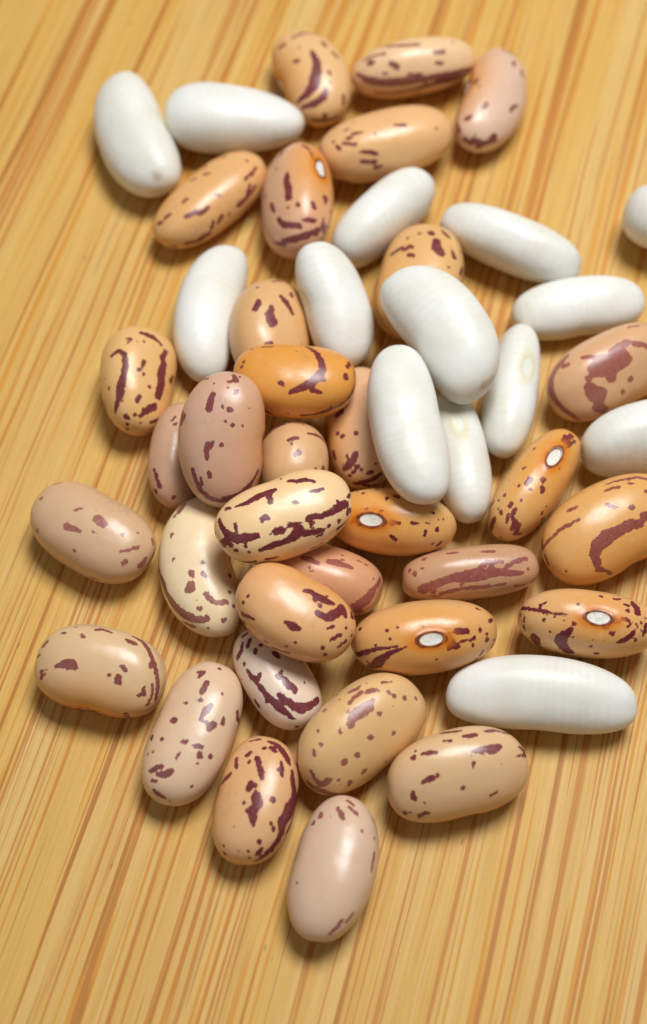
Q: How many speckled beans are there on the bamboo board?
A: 33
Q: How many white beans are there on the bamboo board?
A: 14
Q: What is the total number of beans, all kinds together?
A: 47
